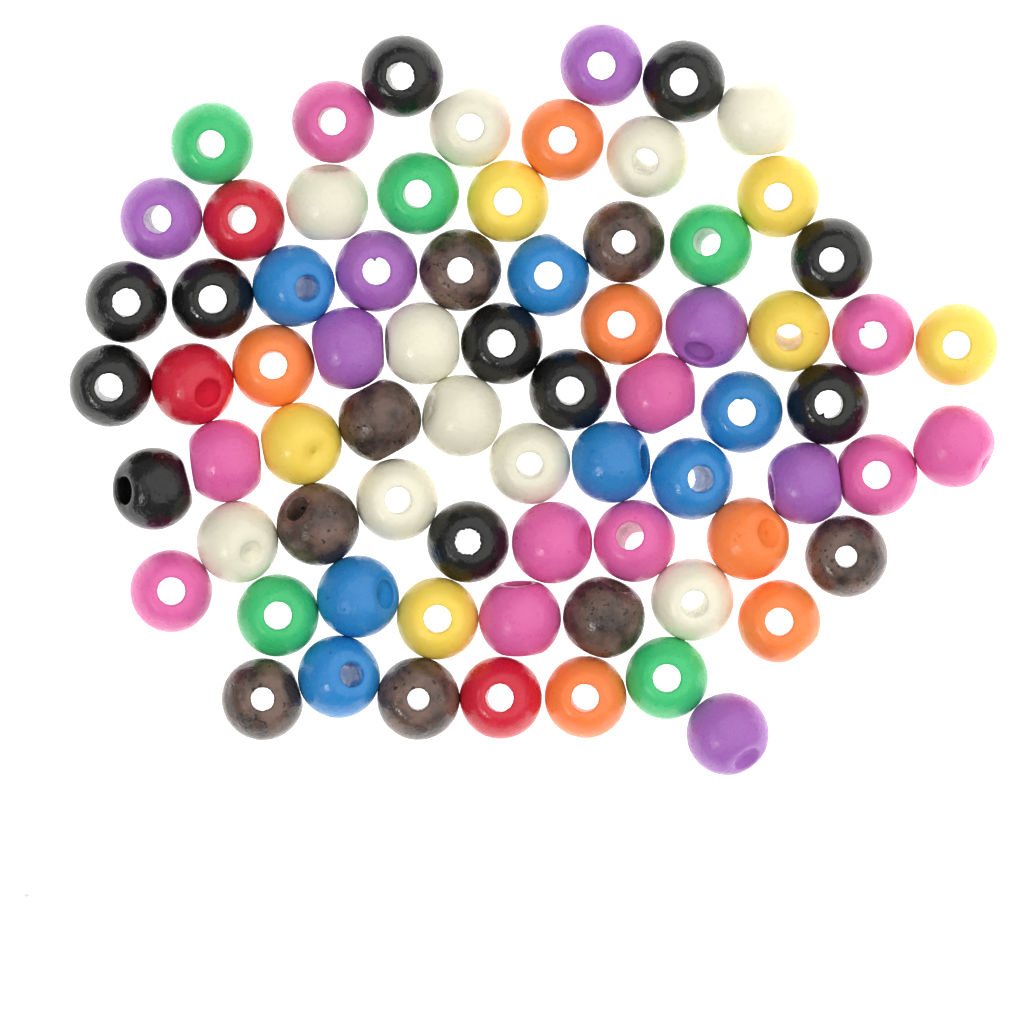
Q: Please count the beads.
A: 73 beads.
